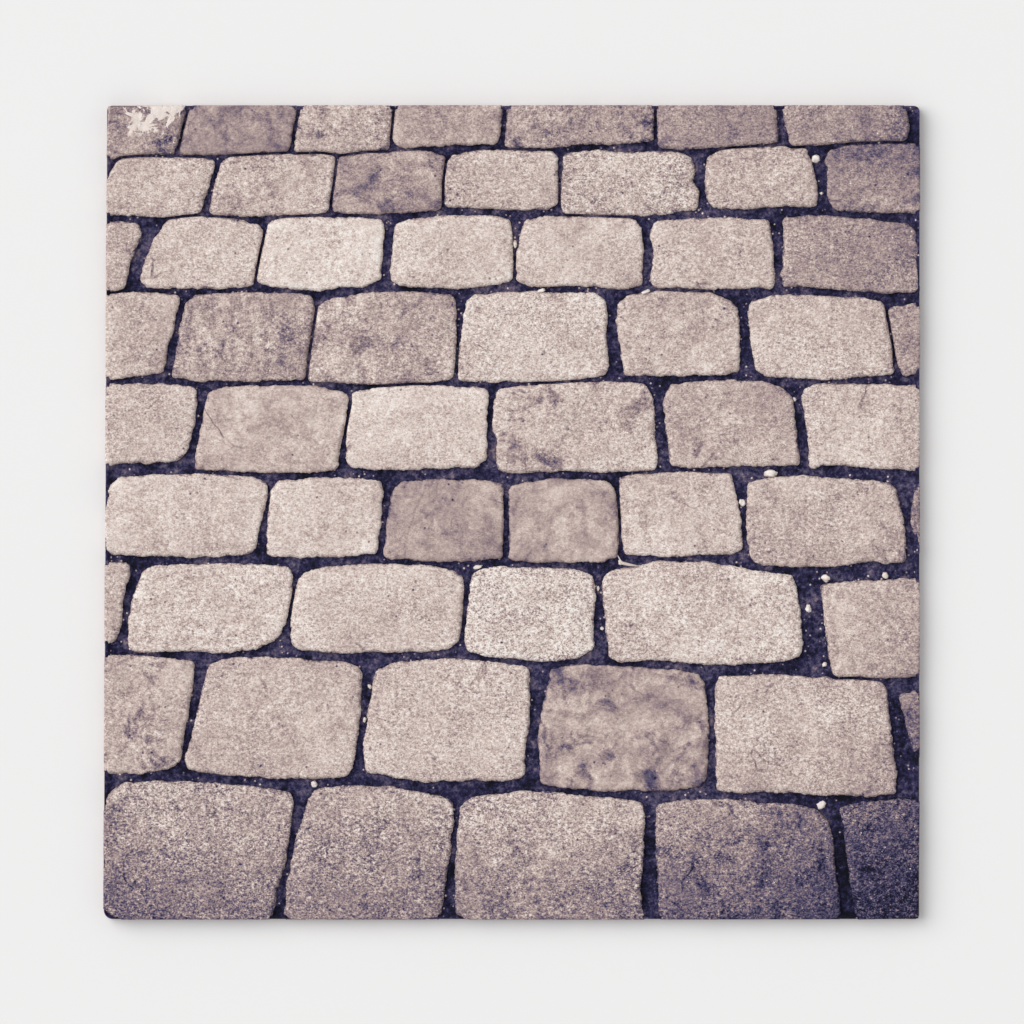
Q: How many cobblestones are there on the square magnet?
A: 58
